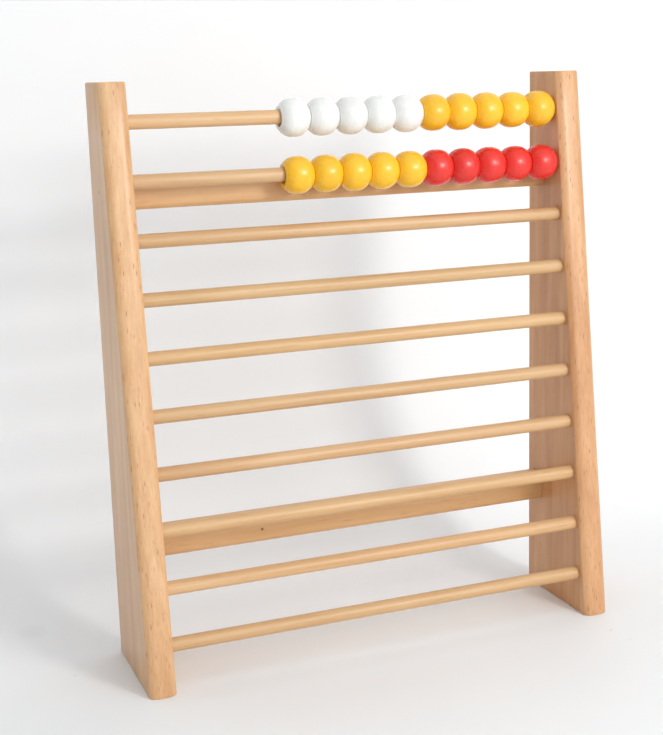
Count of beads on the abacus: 20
